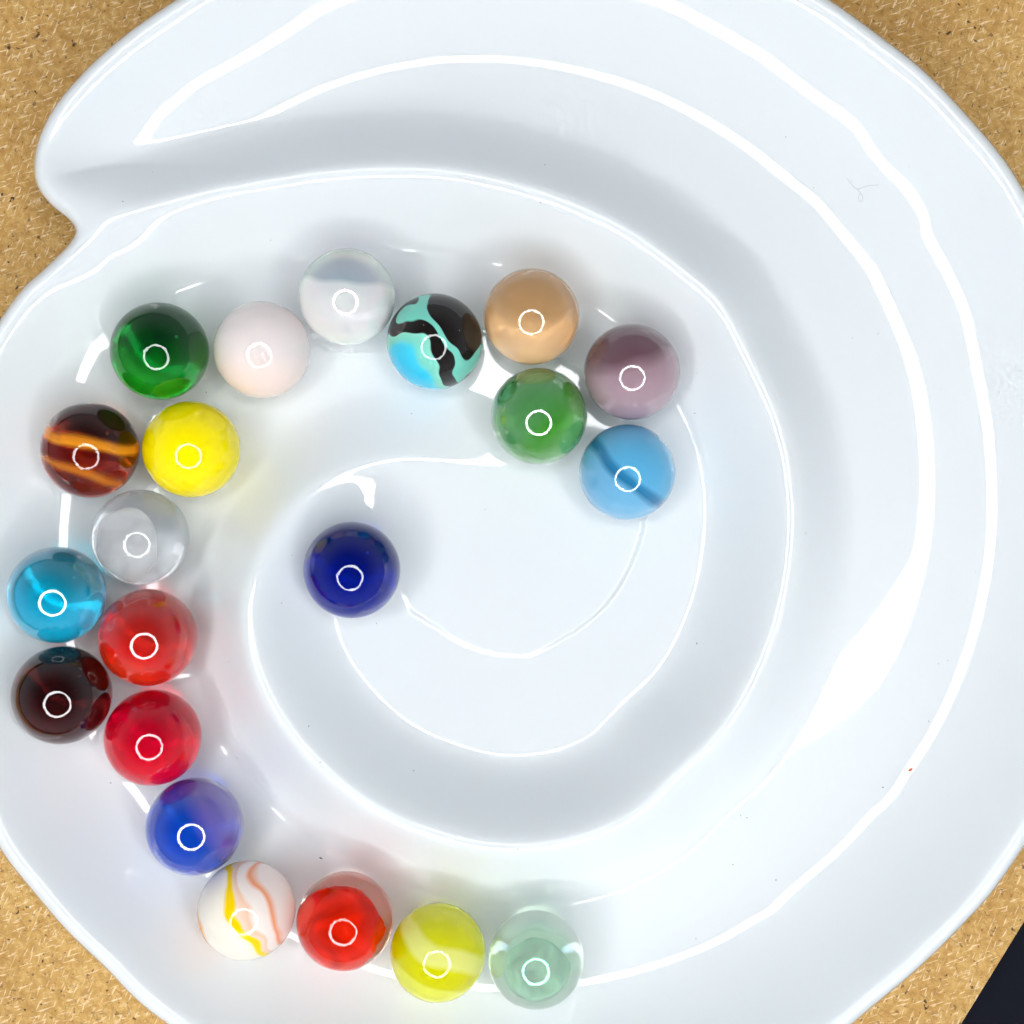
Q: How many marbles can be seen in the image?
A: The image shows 21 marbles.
